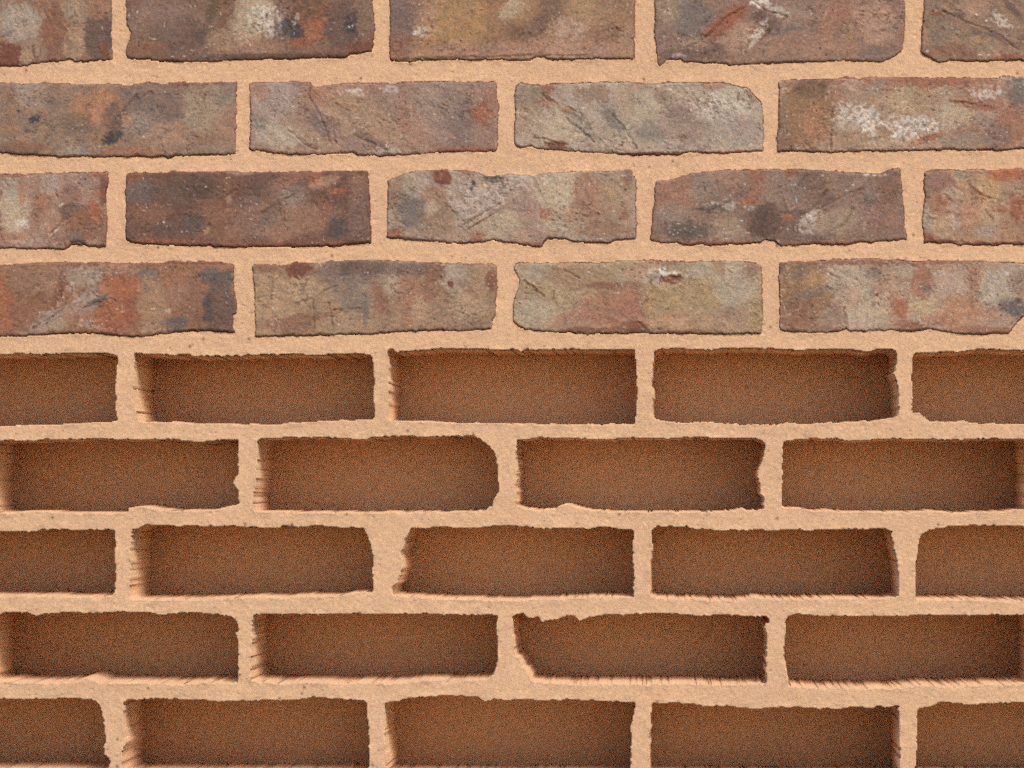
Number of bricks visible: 18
